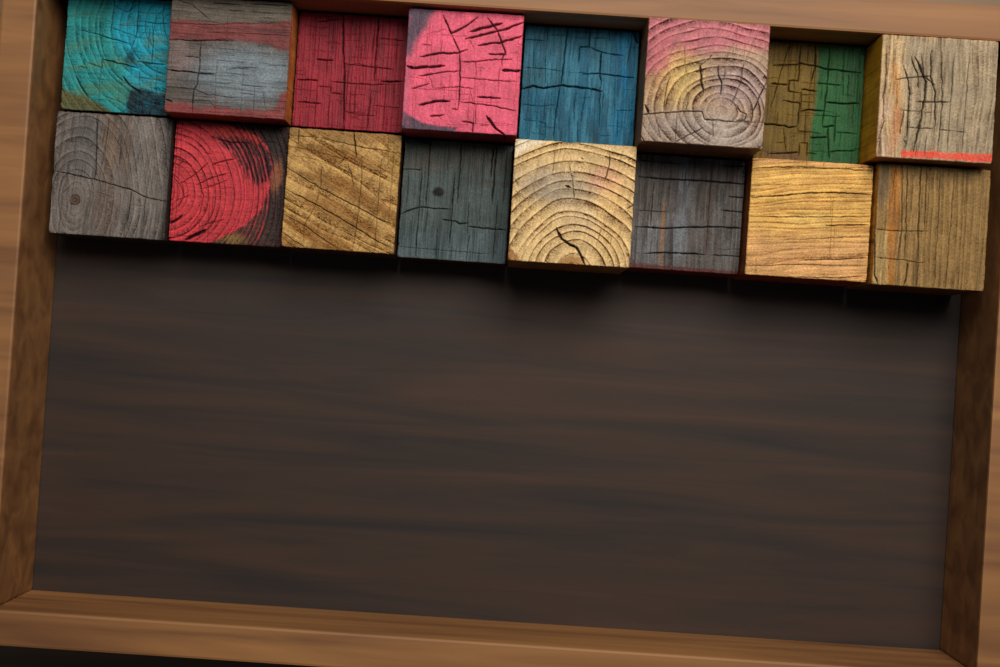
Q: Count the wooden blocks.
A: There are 16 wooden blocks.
